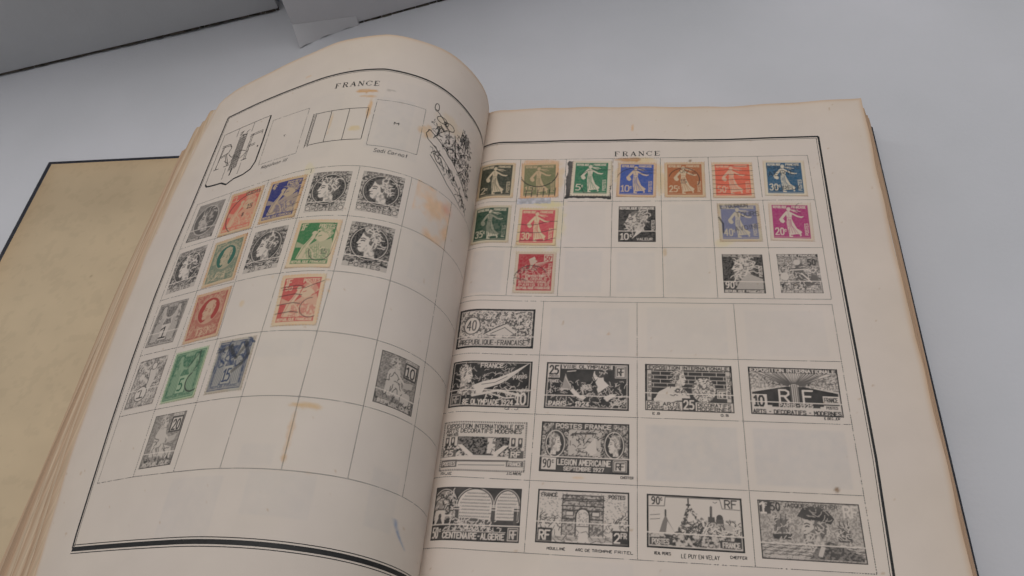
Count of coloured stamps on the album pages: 20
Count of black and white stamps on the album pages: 24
